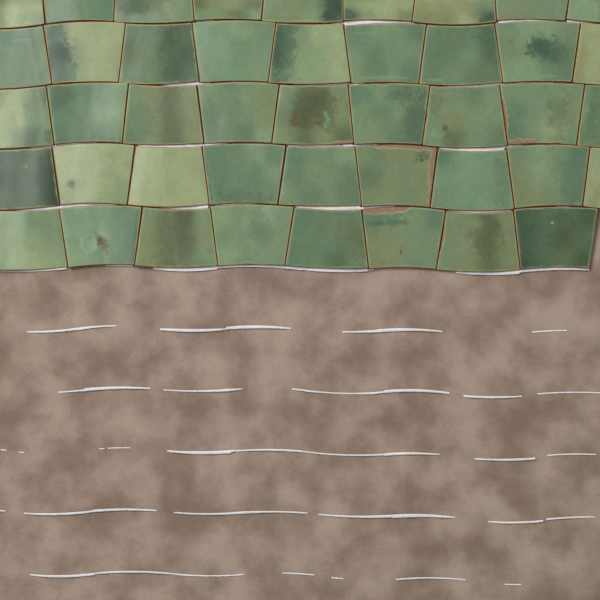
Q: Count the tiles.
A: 44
